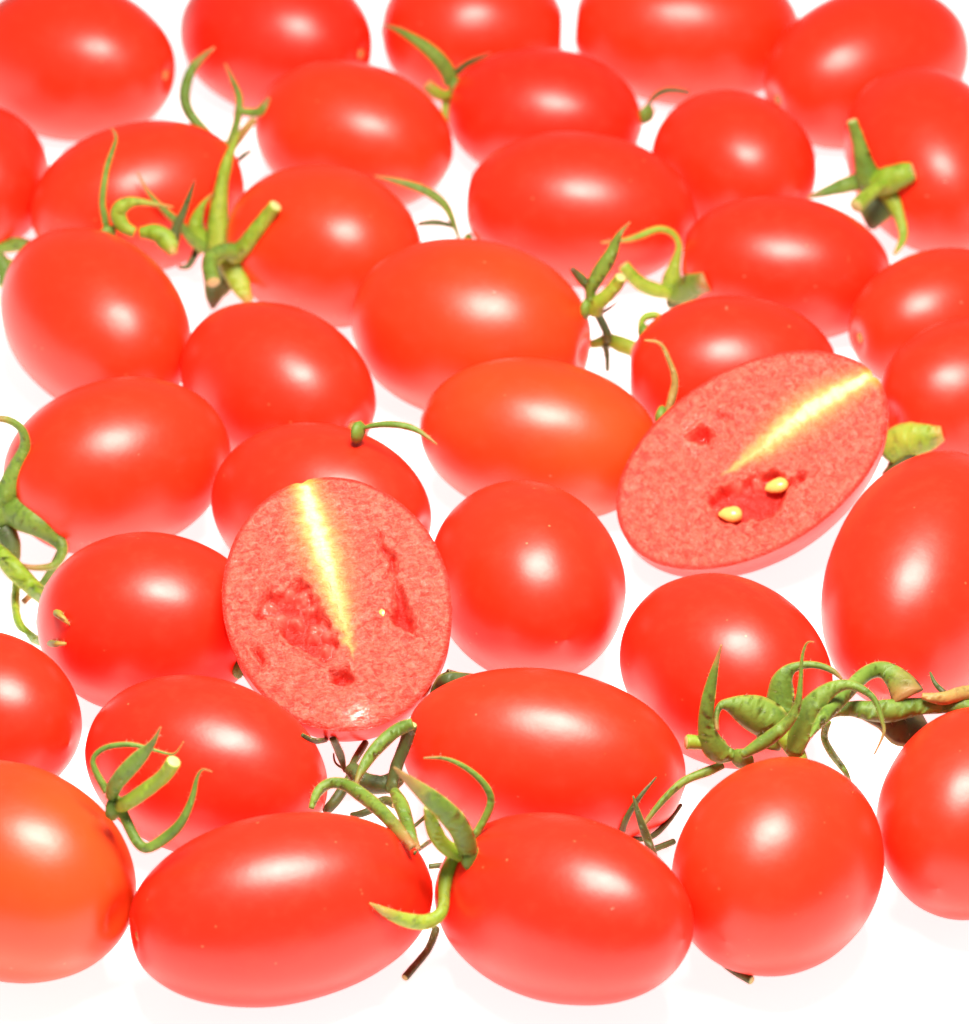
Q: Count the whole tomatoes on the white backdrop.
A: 35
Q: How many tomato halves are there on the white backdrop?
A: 2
